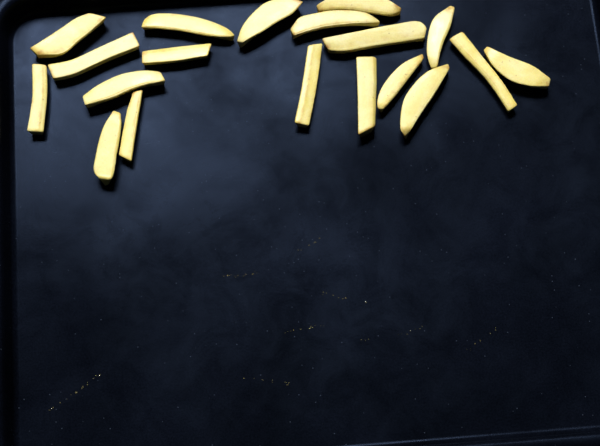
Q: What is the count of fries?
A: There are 19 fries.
